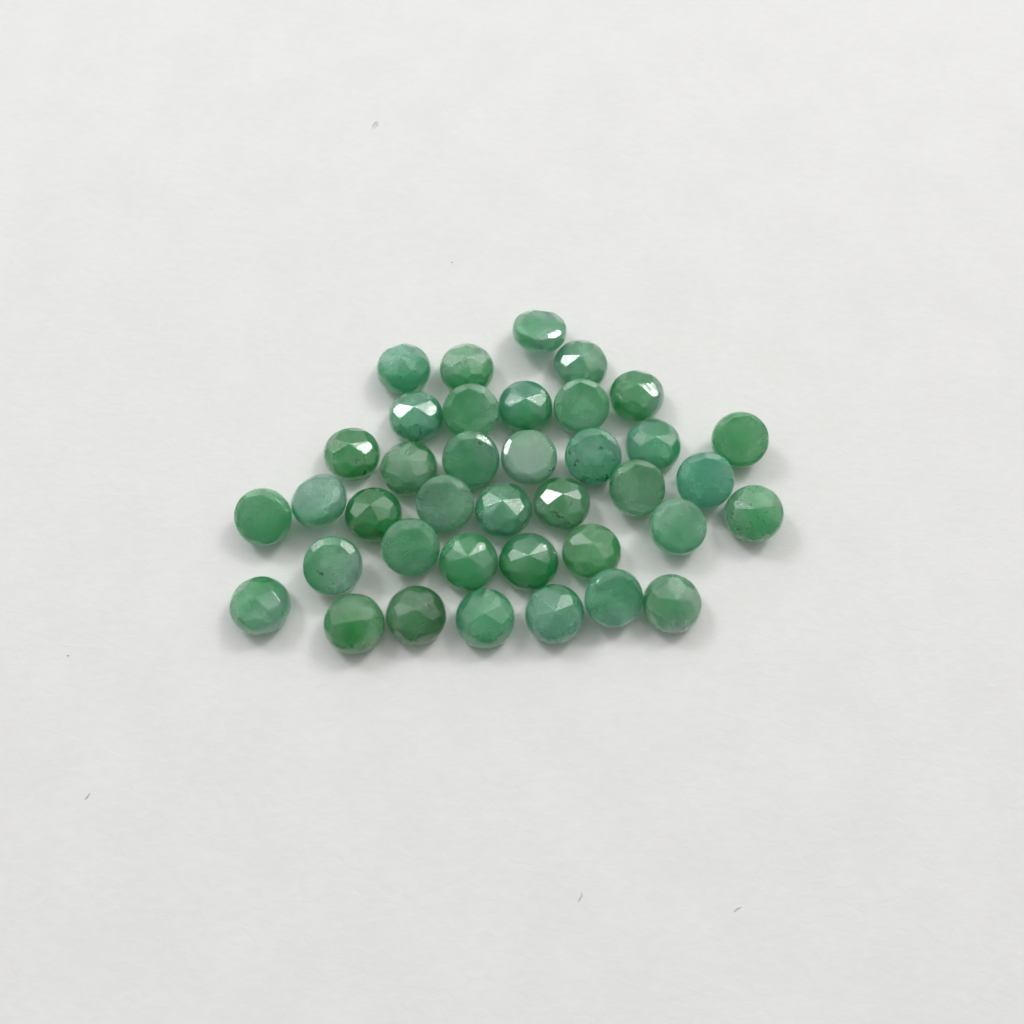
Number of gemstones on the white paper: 38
